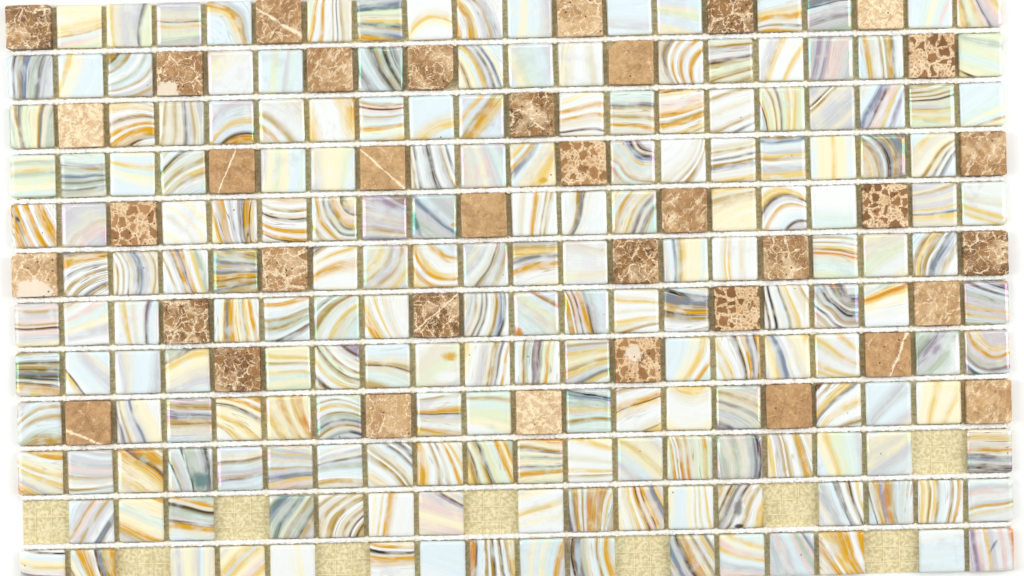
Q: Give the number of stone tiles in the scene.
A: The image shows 37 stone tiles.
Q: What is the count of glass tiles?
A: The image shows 194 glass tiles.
